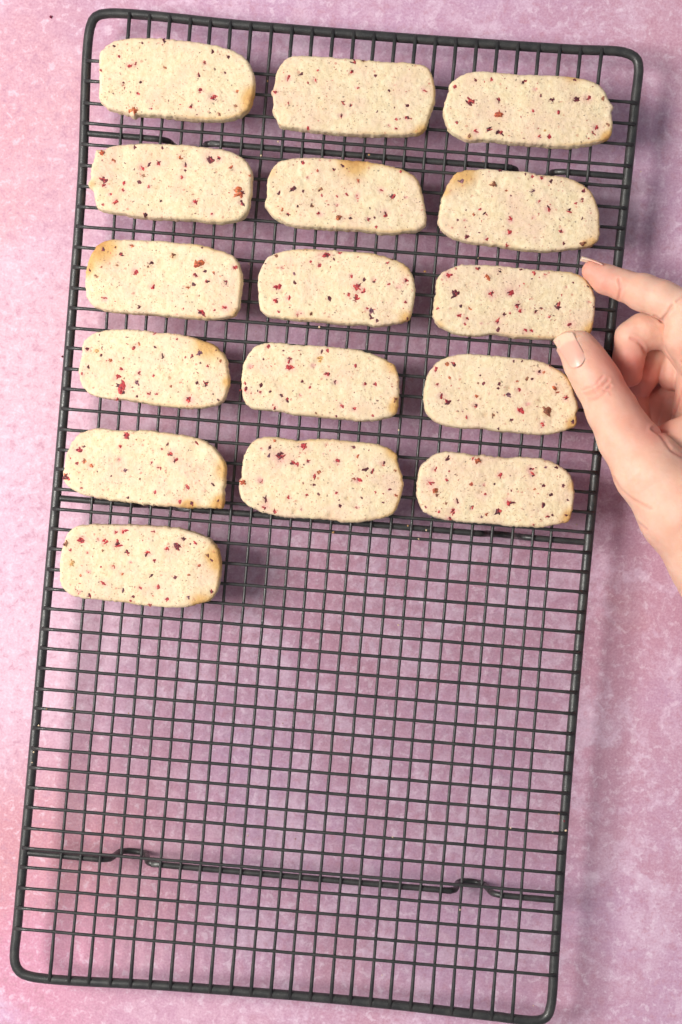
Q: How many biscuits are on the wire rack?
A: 16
